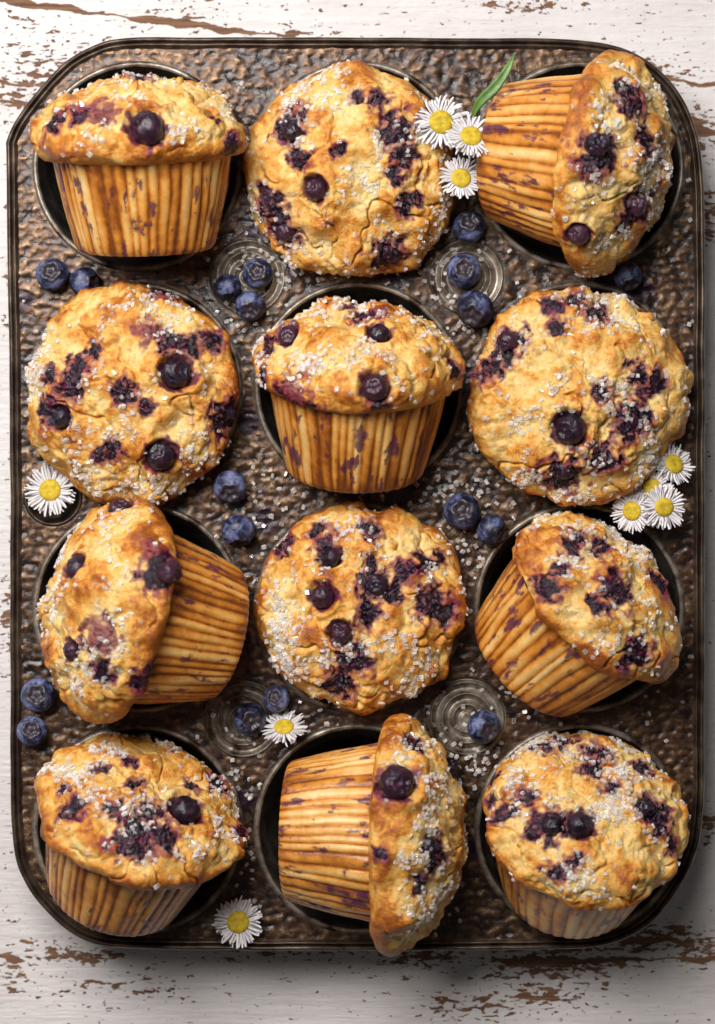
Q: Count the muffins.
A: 12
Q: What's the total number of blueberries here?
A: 18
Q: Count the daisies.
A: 10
